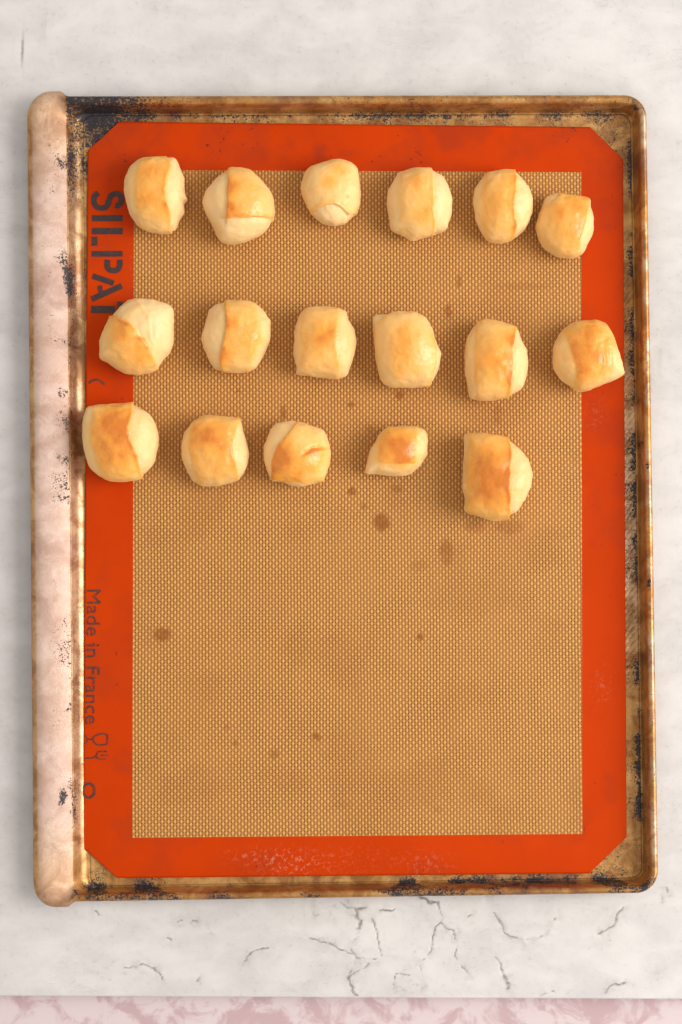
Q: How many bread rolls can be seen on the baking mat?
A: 17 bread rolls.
